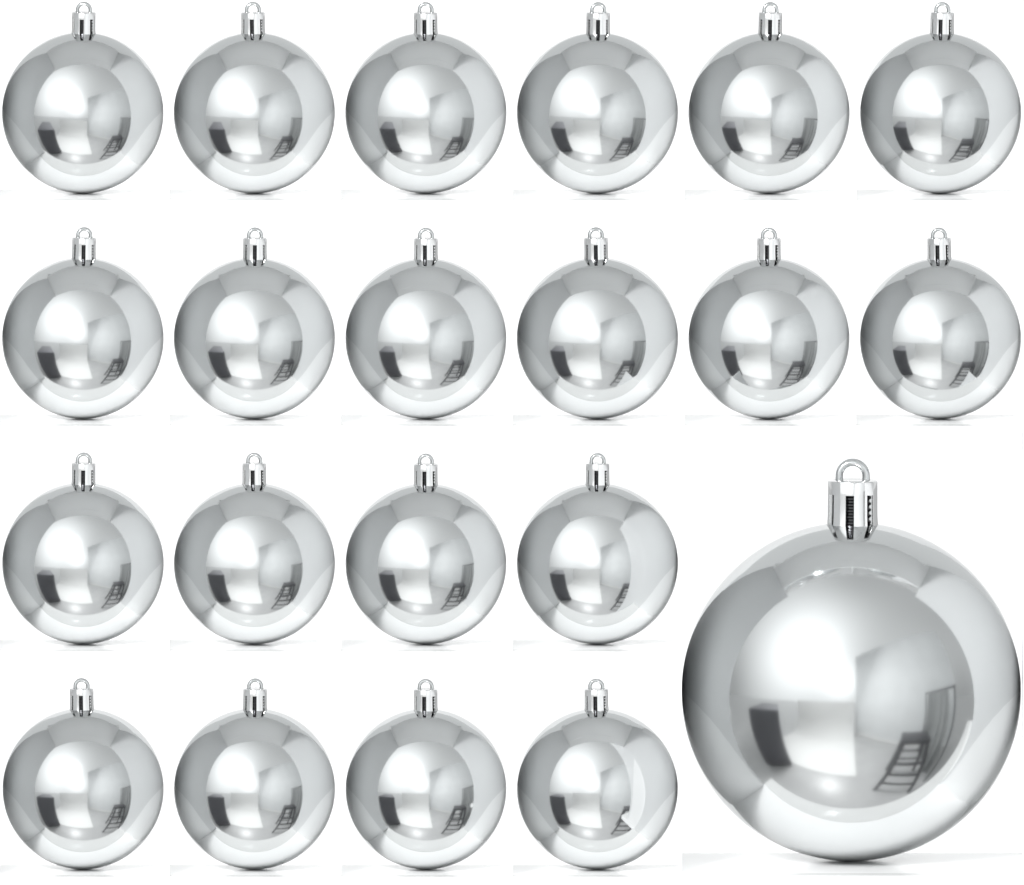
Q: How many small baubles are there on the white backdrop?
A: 20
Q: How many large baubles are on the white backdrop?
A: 1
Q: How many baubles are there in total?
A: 21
